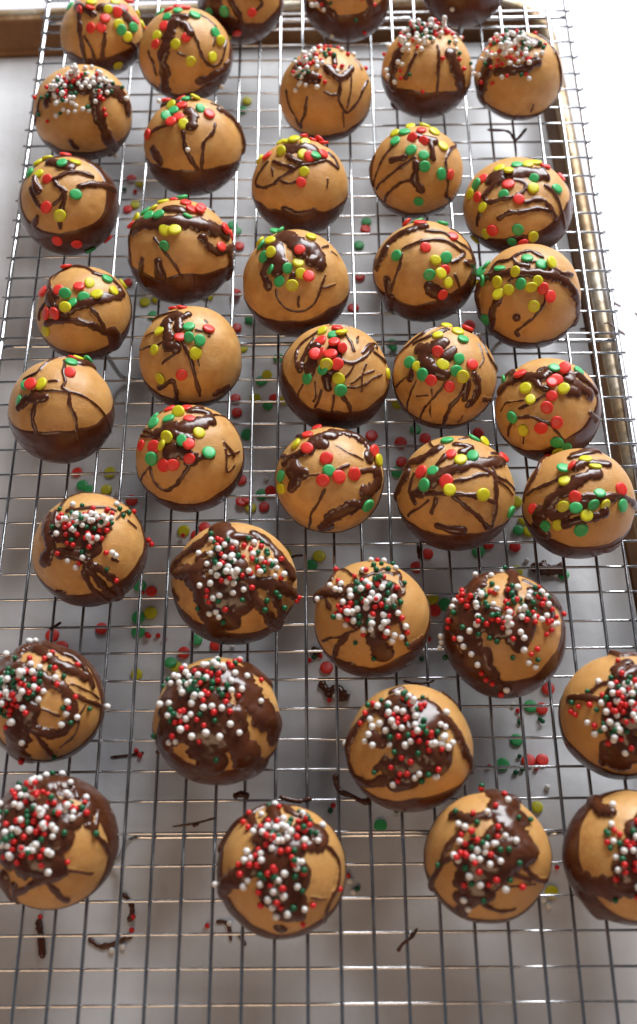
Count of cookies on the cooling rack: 40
